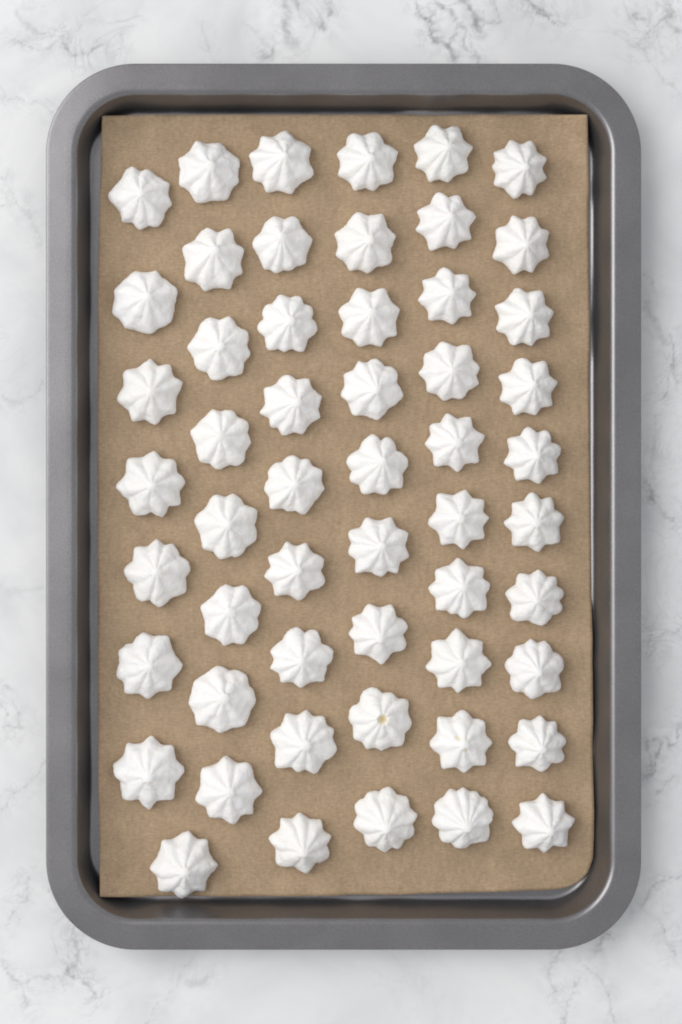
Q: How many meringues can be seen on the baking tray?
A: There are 54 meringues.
